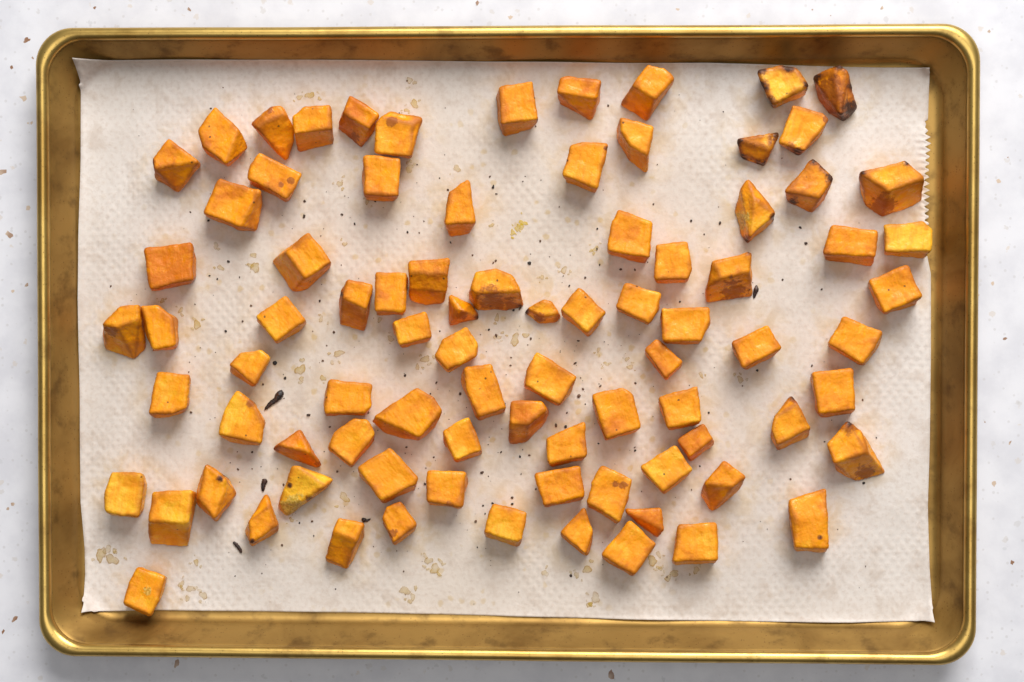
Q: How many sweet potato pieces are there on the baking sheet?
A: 85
